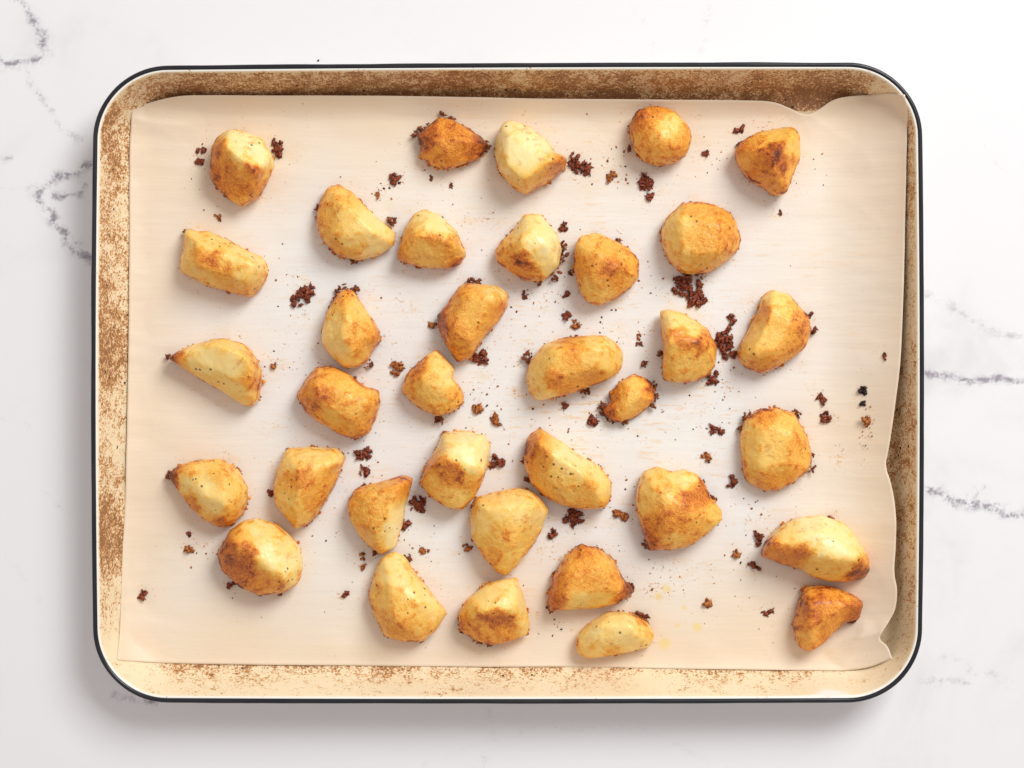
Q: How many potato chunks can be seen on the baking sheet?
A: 35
